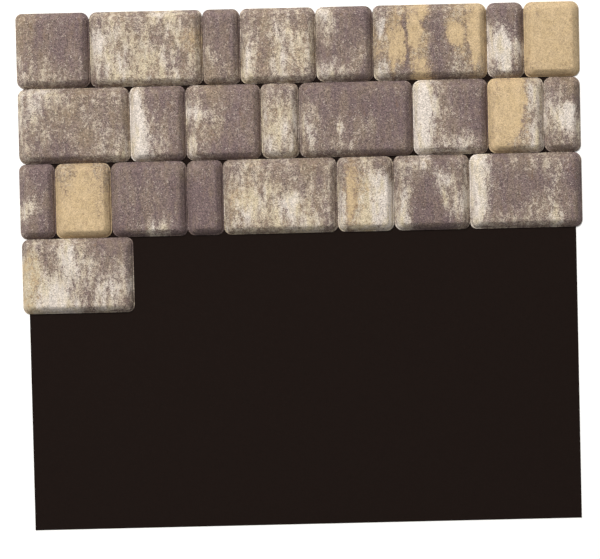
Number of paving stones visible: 25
